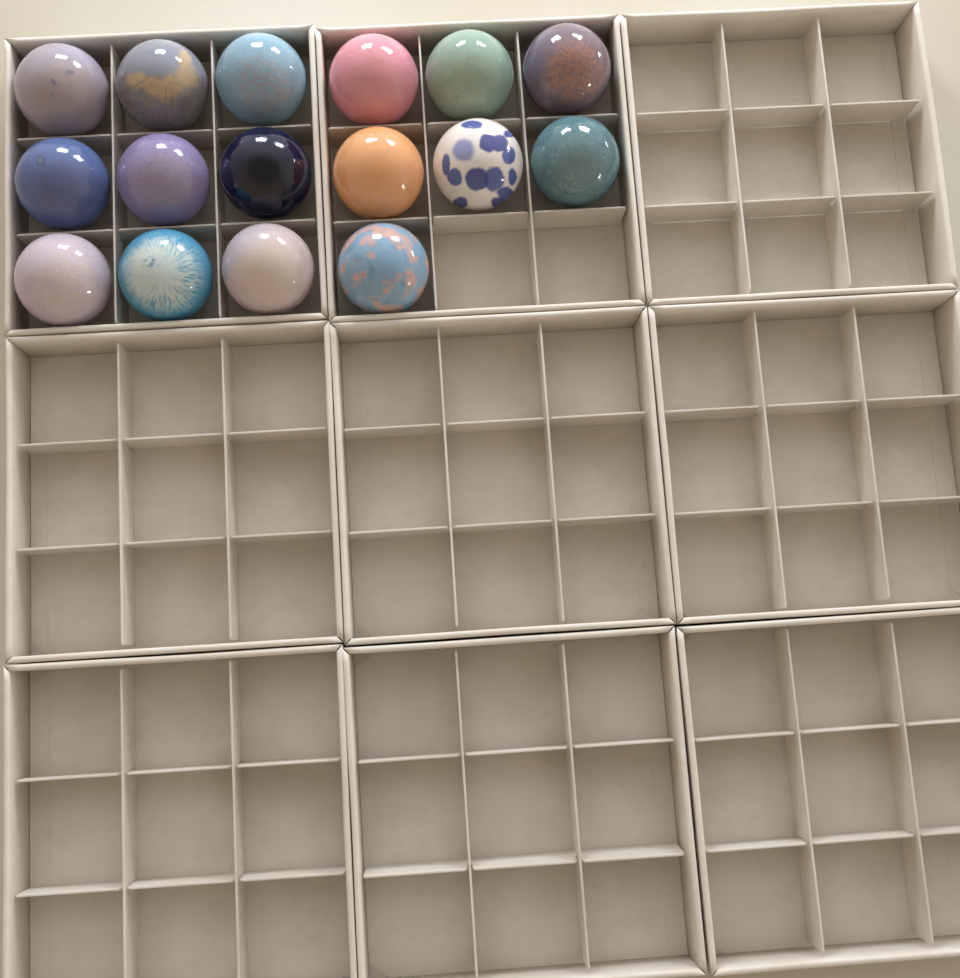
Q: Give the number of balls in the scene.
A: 16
